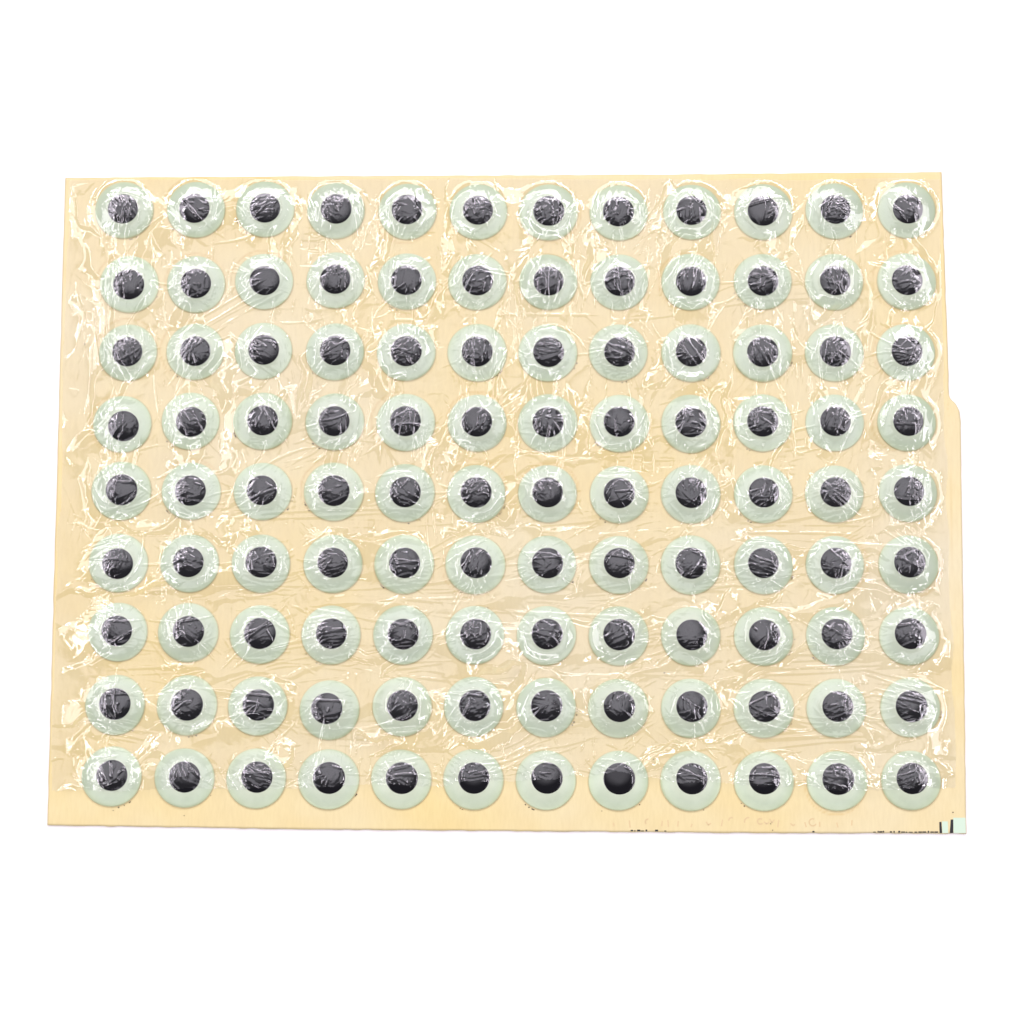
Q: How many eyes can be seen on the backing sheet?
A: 108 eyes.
